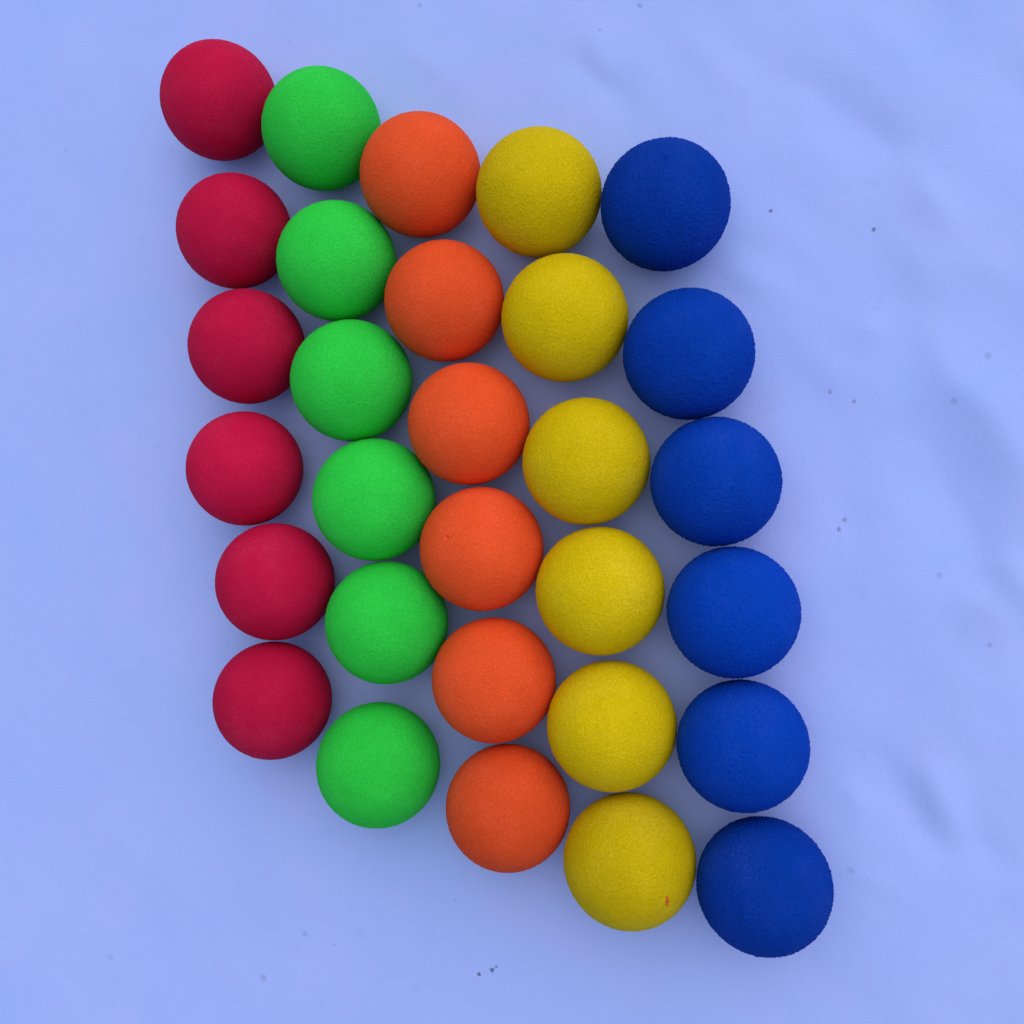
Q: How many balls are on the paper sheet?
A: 30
